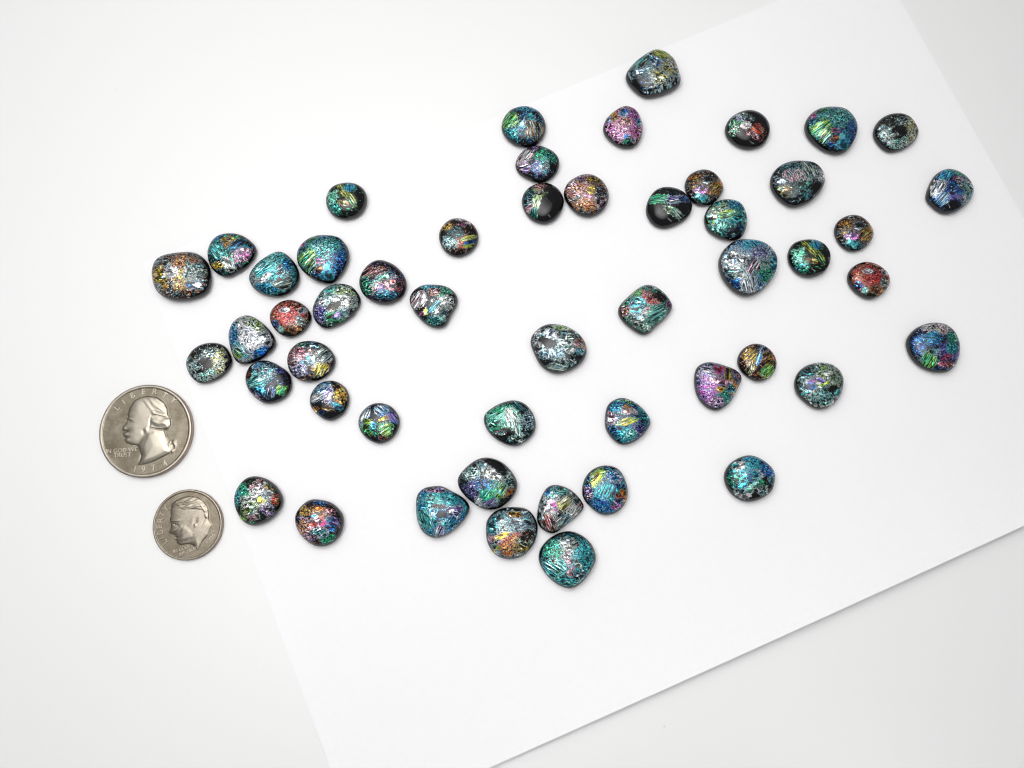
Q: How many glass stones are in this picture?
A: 51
